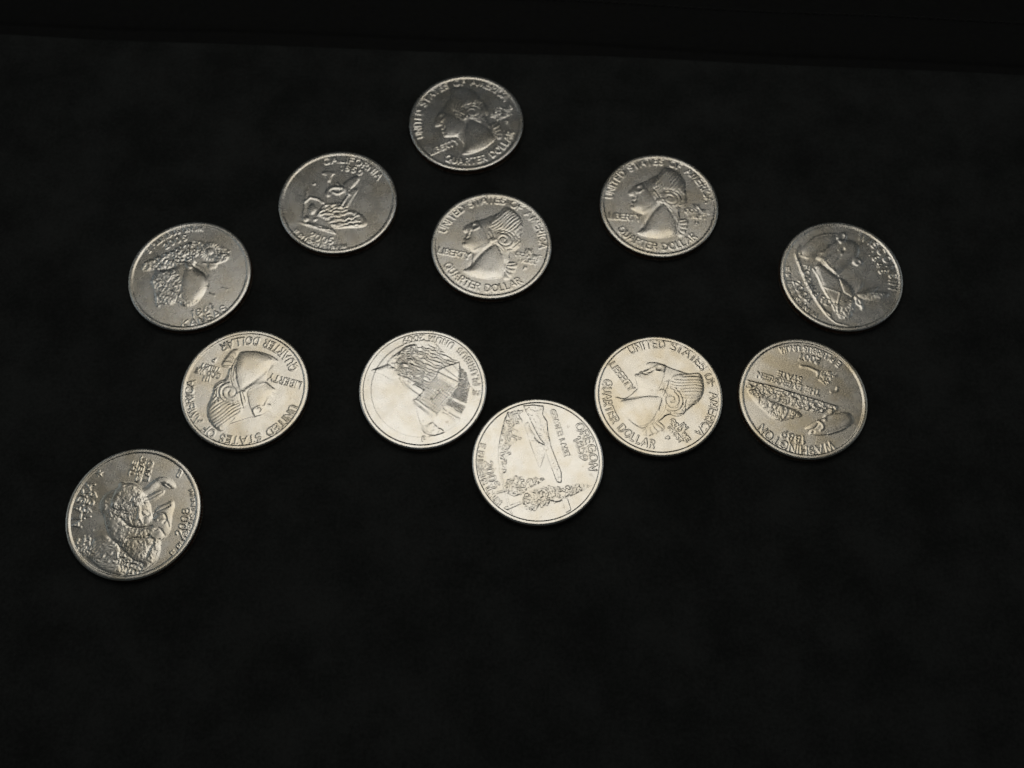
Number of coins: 12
